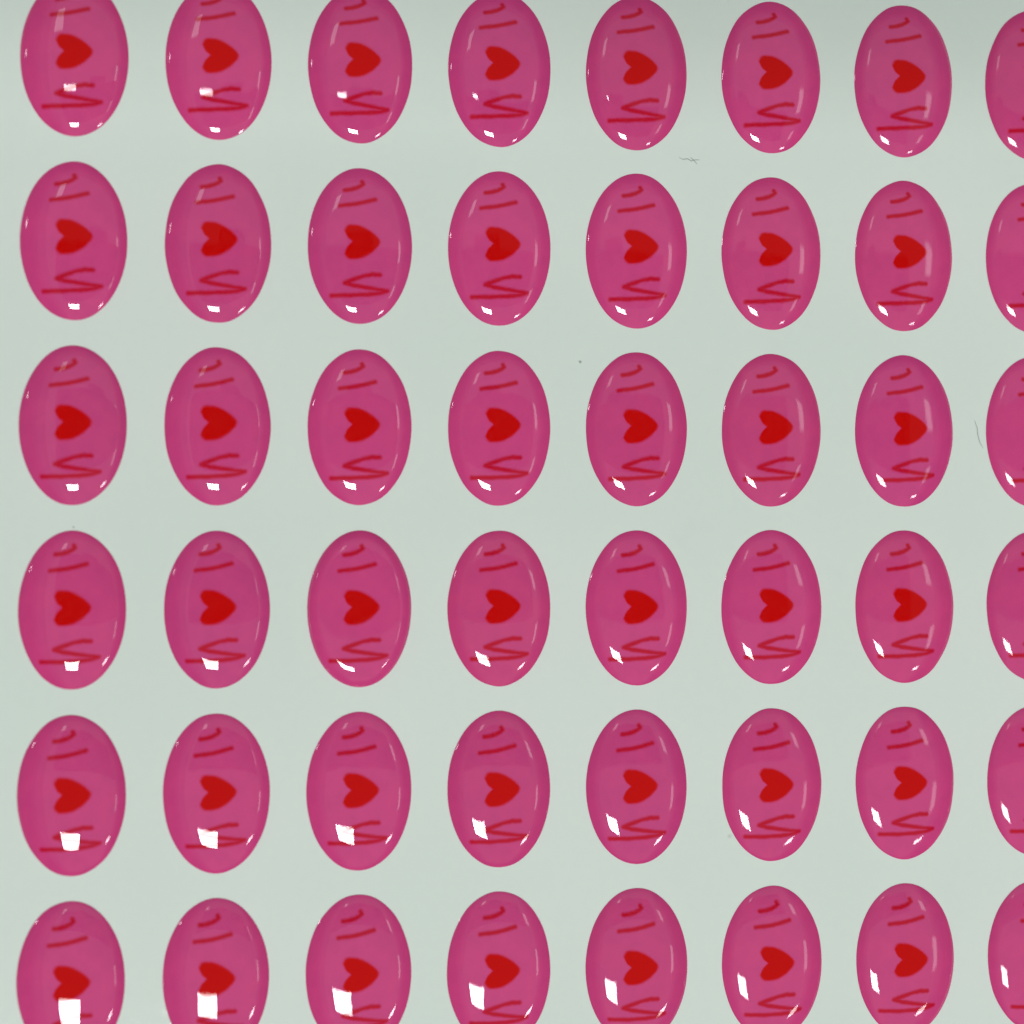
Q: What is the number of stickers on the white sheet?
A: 48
